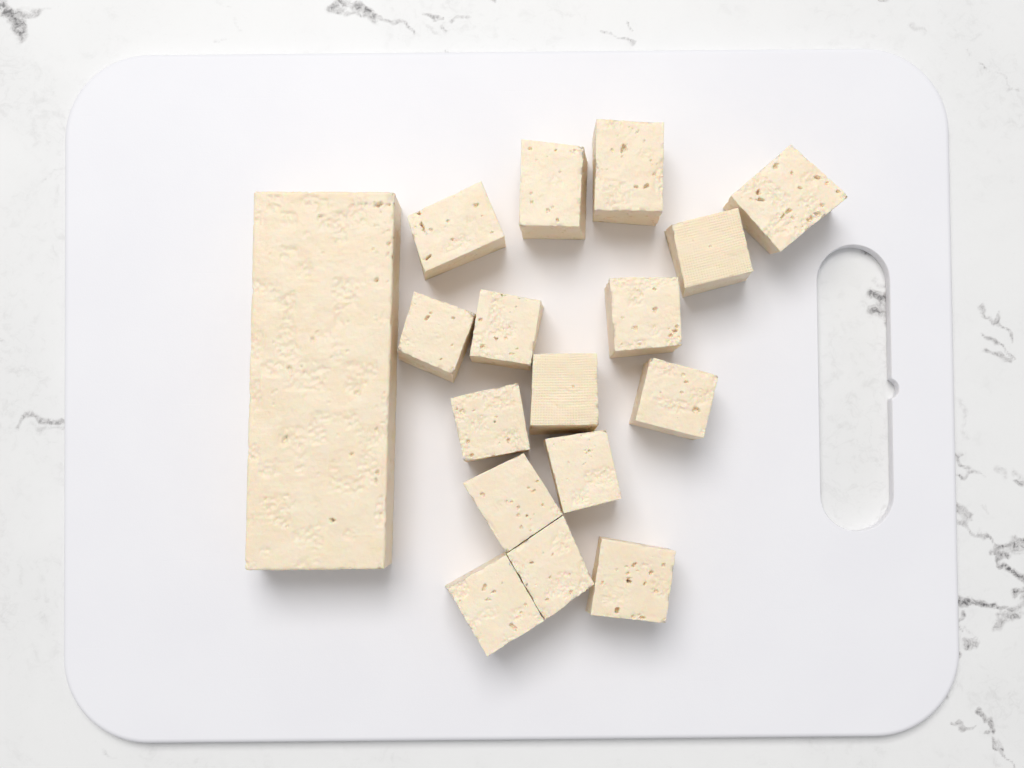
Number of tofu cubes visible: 16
